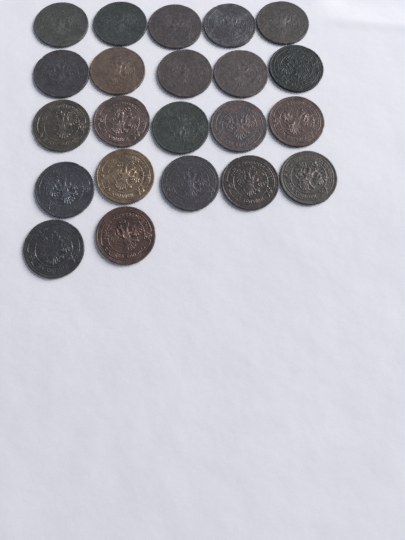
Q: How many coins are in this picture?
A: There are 22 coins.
